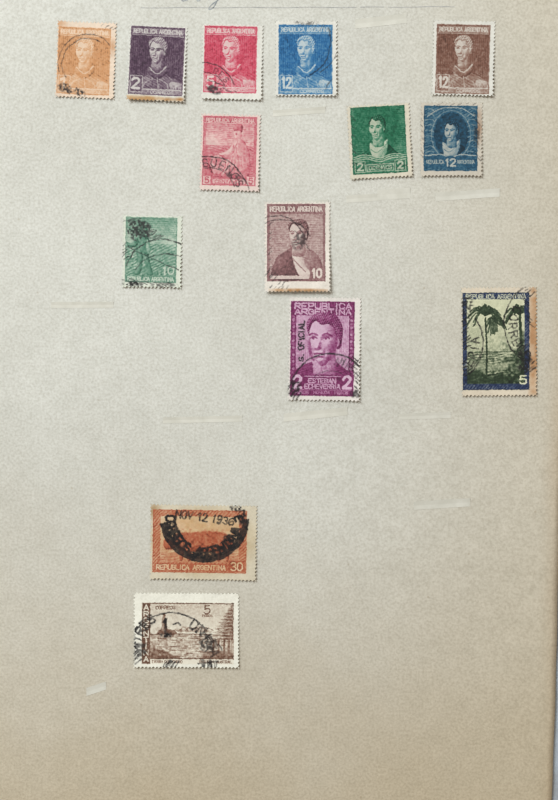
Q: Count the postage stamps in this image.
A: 14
